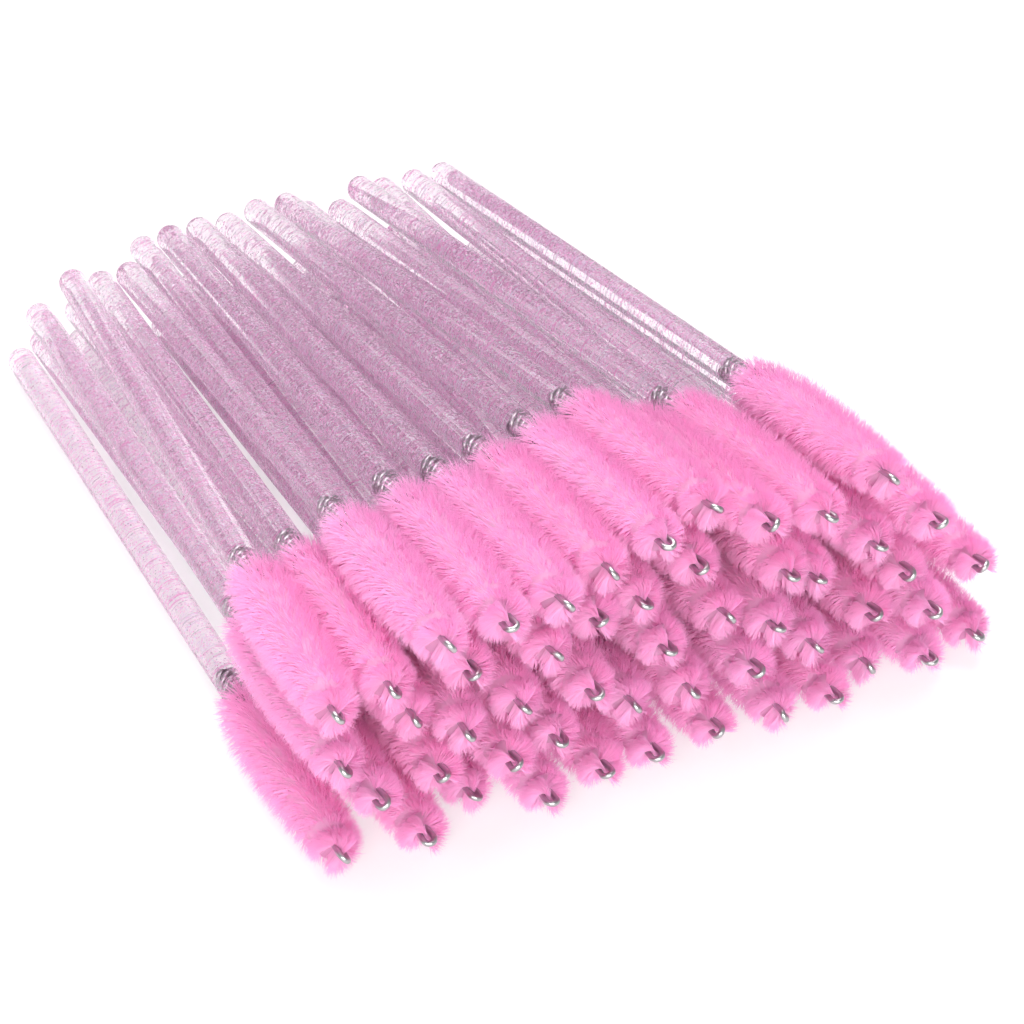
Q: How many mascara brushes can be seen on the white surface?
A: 52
